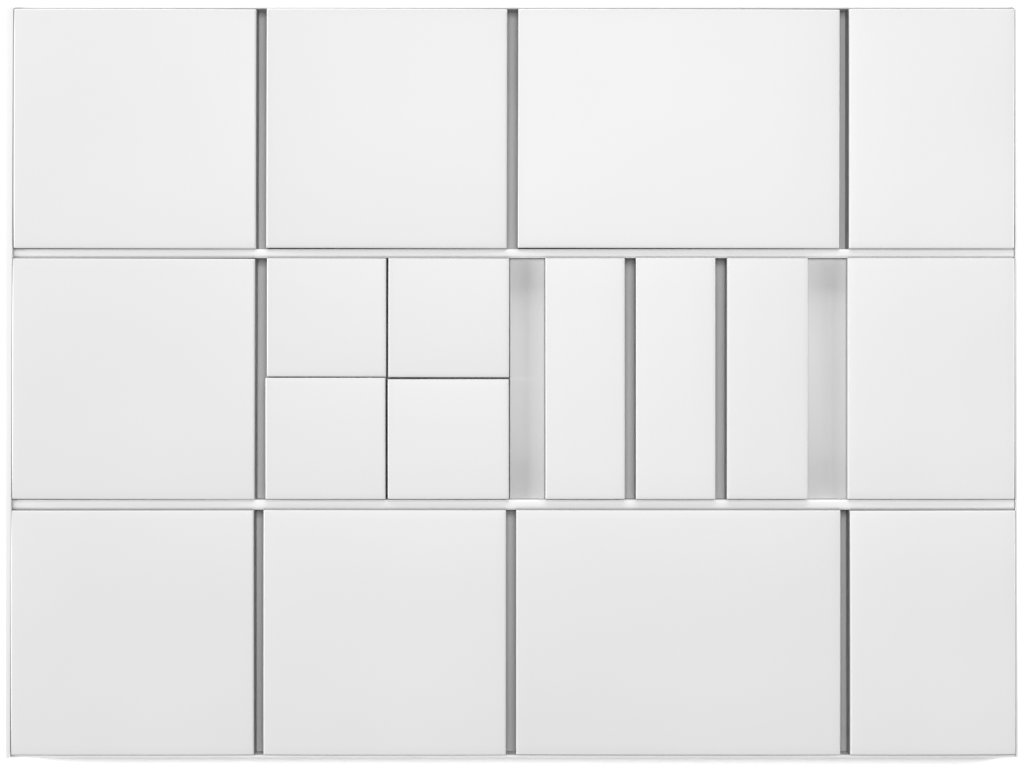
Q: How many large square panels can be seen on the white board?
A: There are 5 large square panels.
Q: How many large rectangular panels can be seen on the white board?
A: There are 5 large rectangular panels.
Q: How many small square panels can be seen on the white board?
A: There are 4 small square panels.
